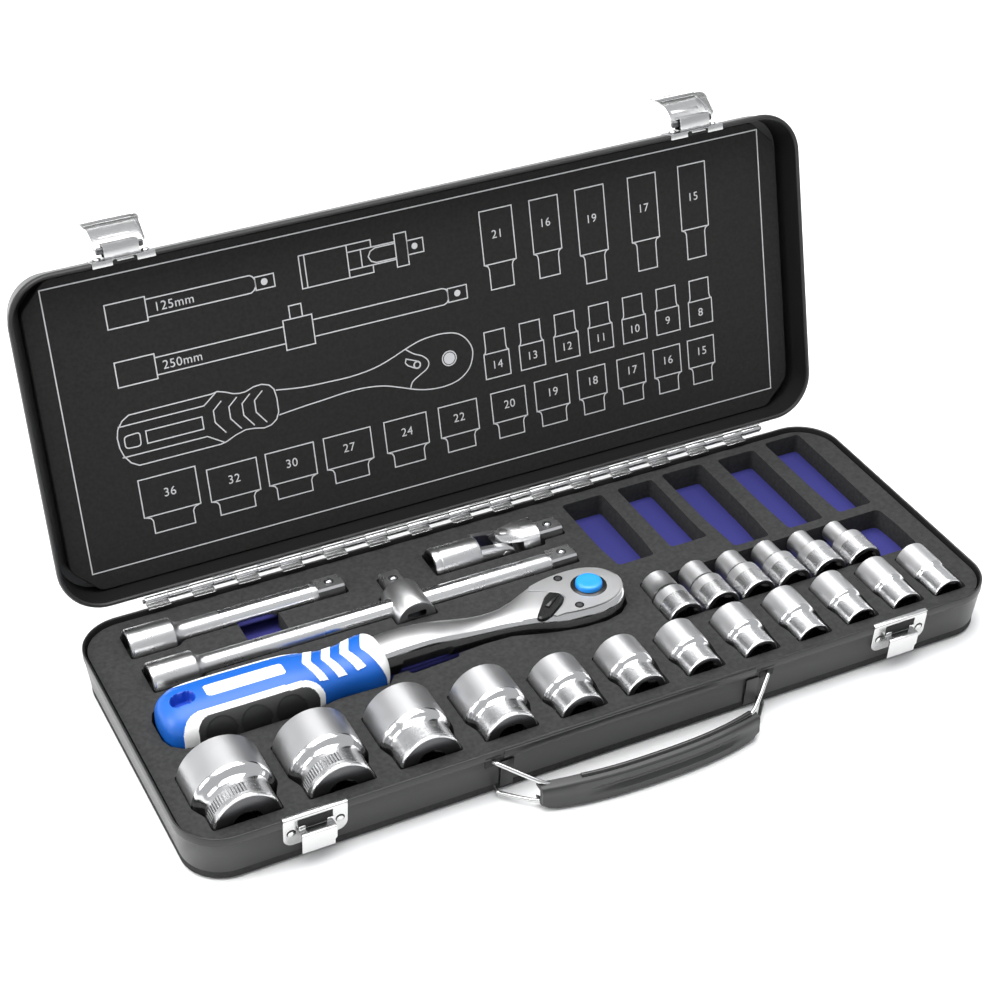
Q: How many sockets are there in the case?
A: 18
